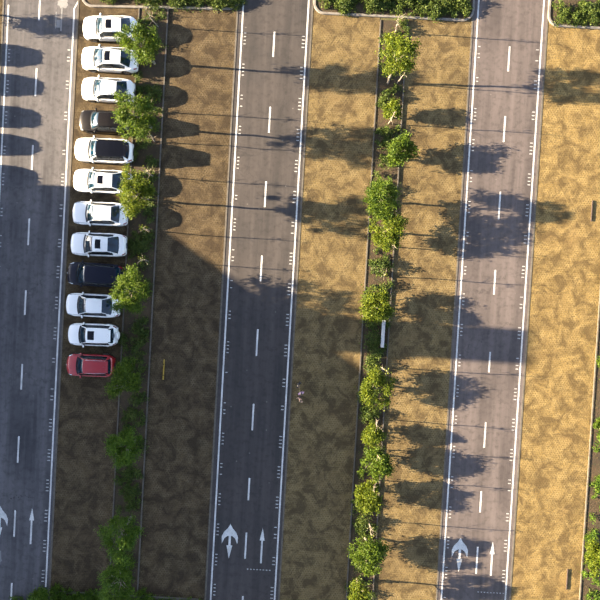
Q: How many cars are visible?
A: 12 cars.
